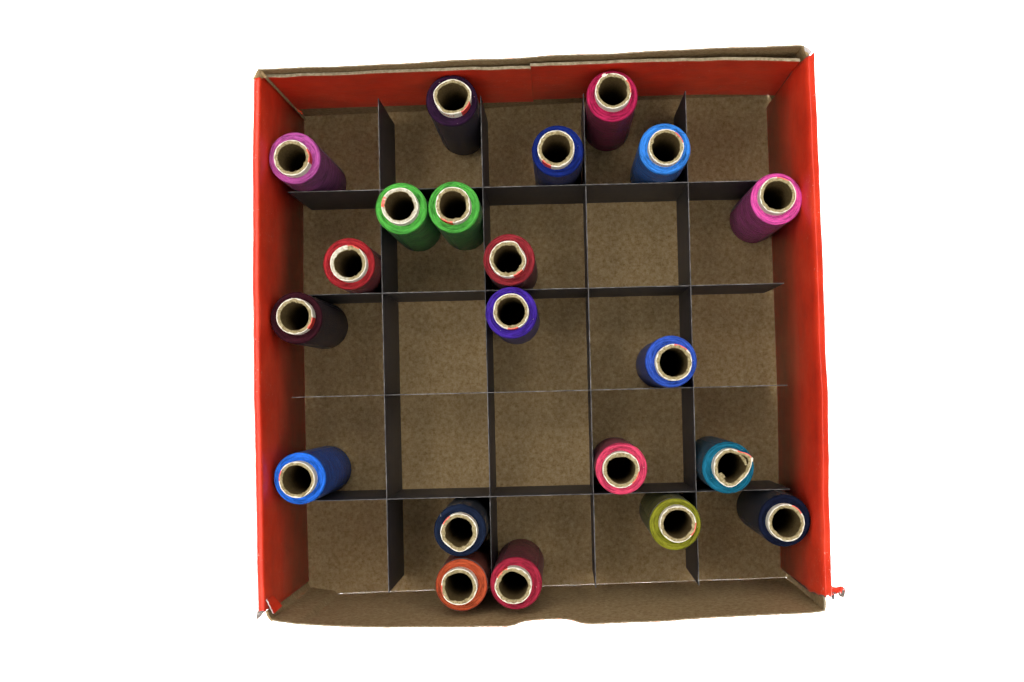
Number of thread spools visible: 21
